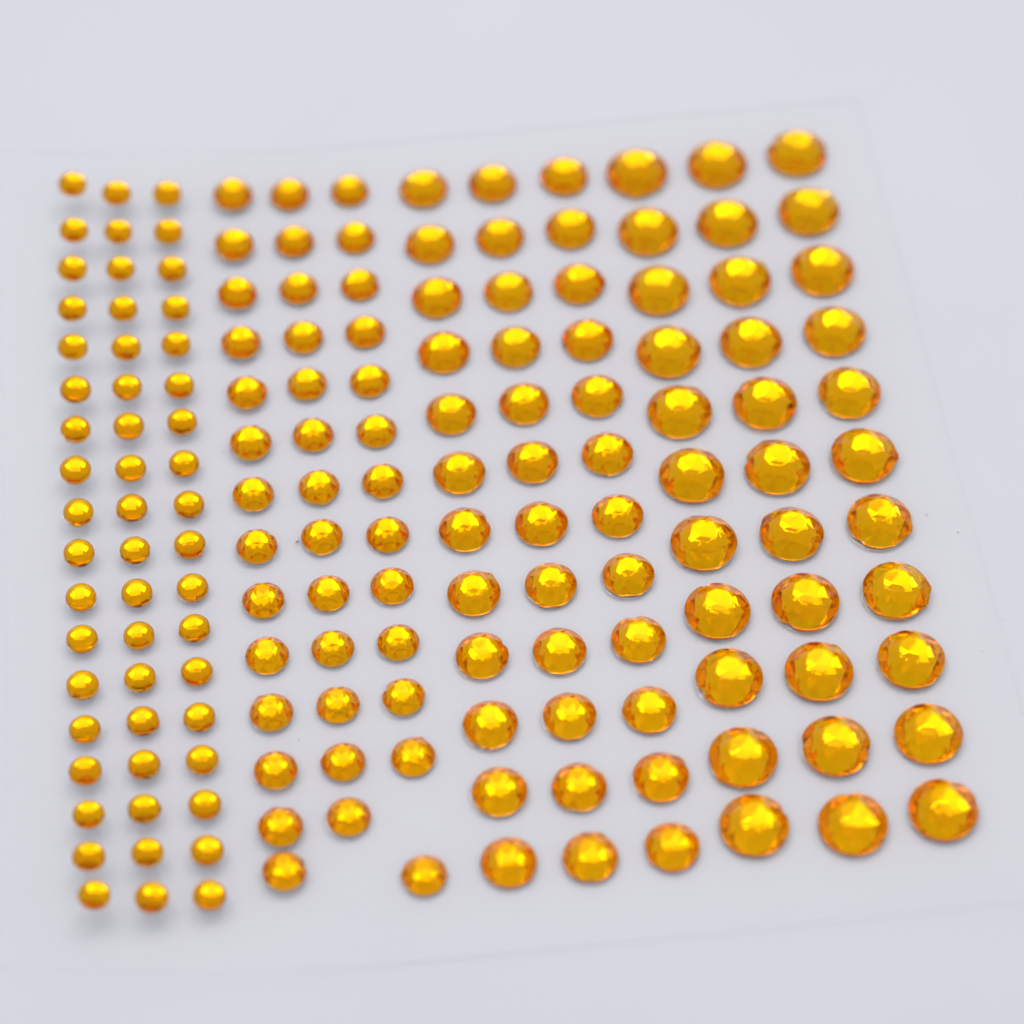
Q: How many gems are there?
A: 163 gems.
